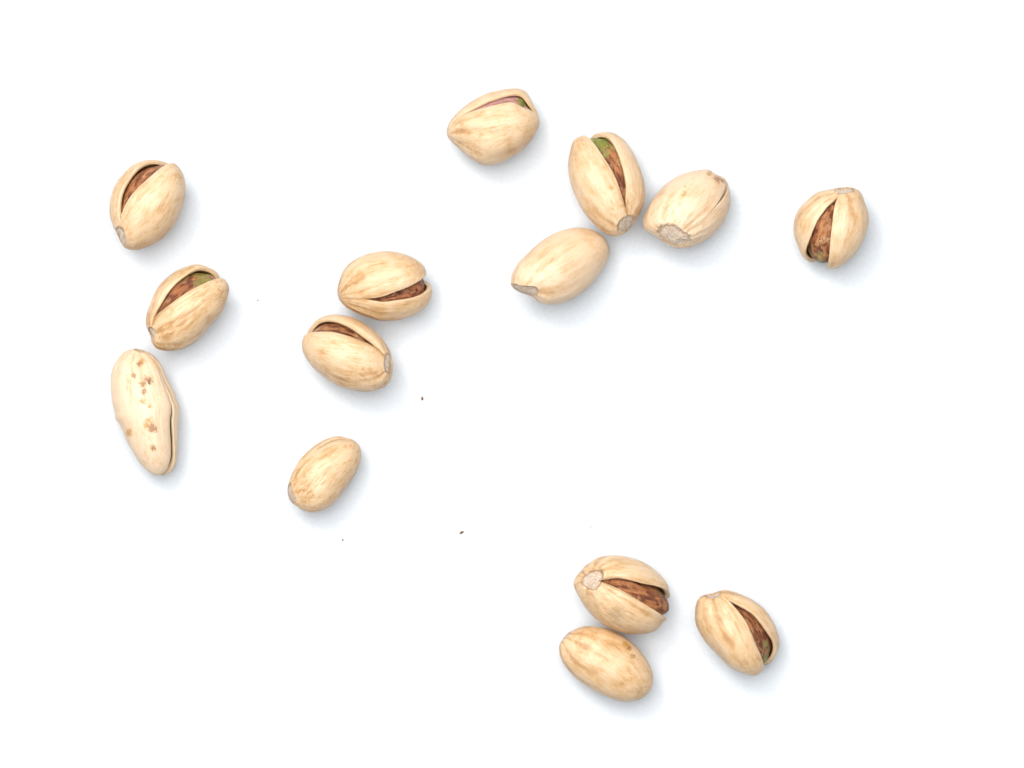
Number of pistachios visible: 14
